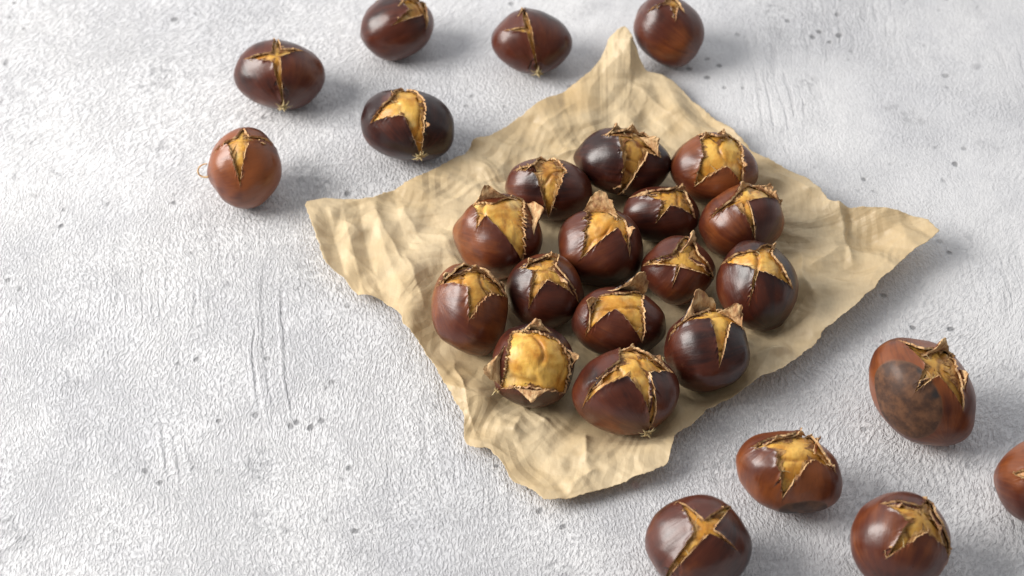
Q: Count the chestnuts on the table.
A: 26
